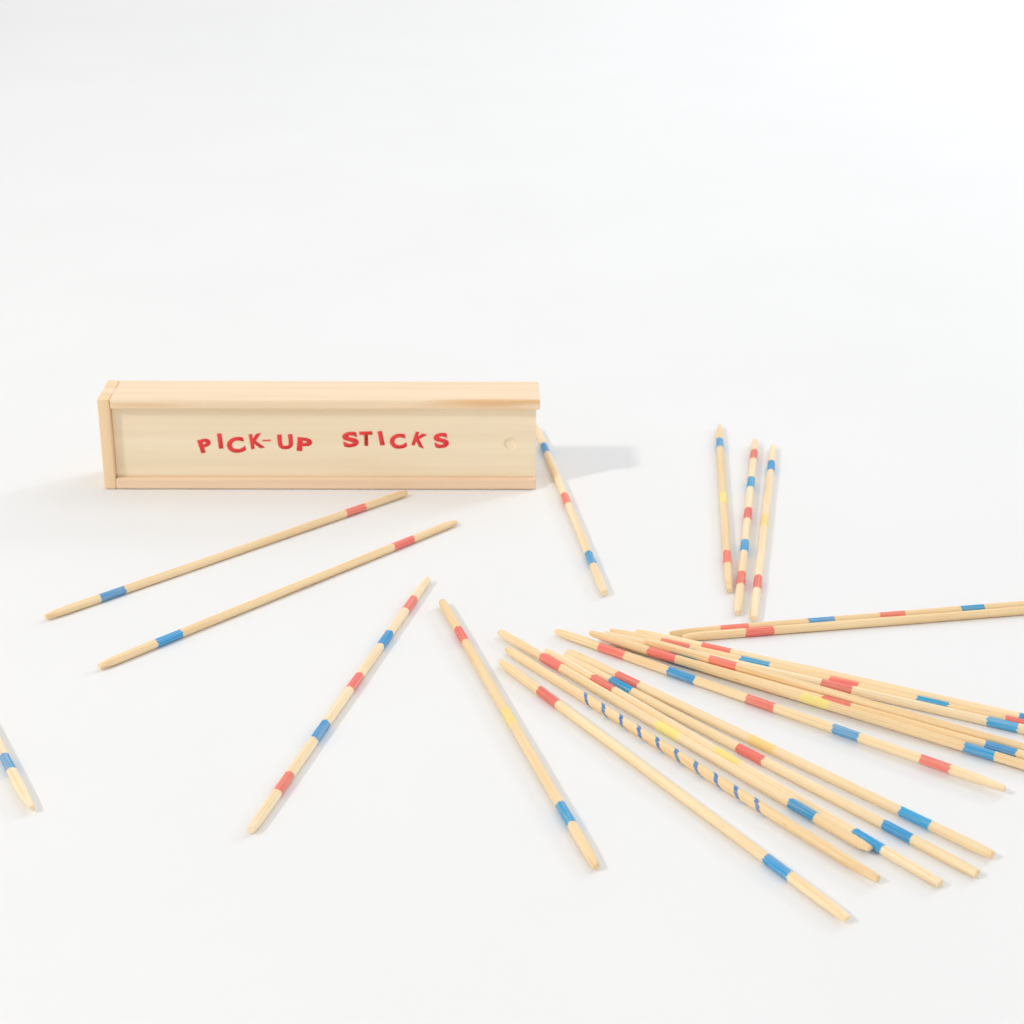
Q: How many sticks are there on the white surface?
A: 24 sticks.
